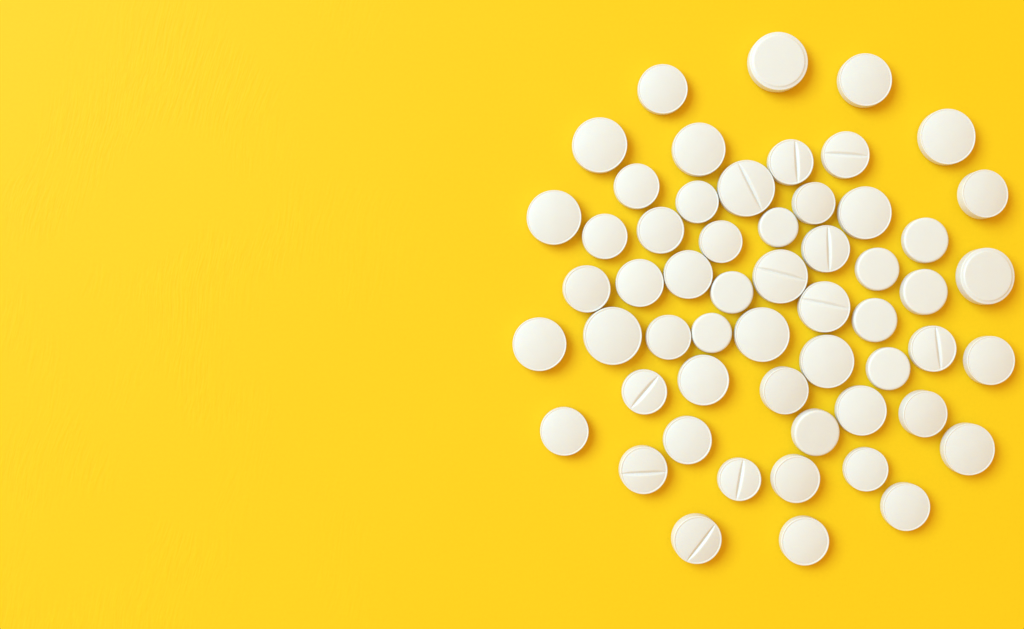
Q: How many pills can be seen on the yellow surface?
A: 56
